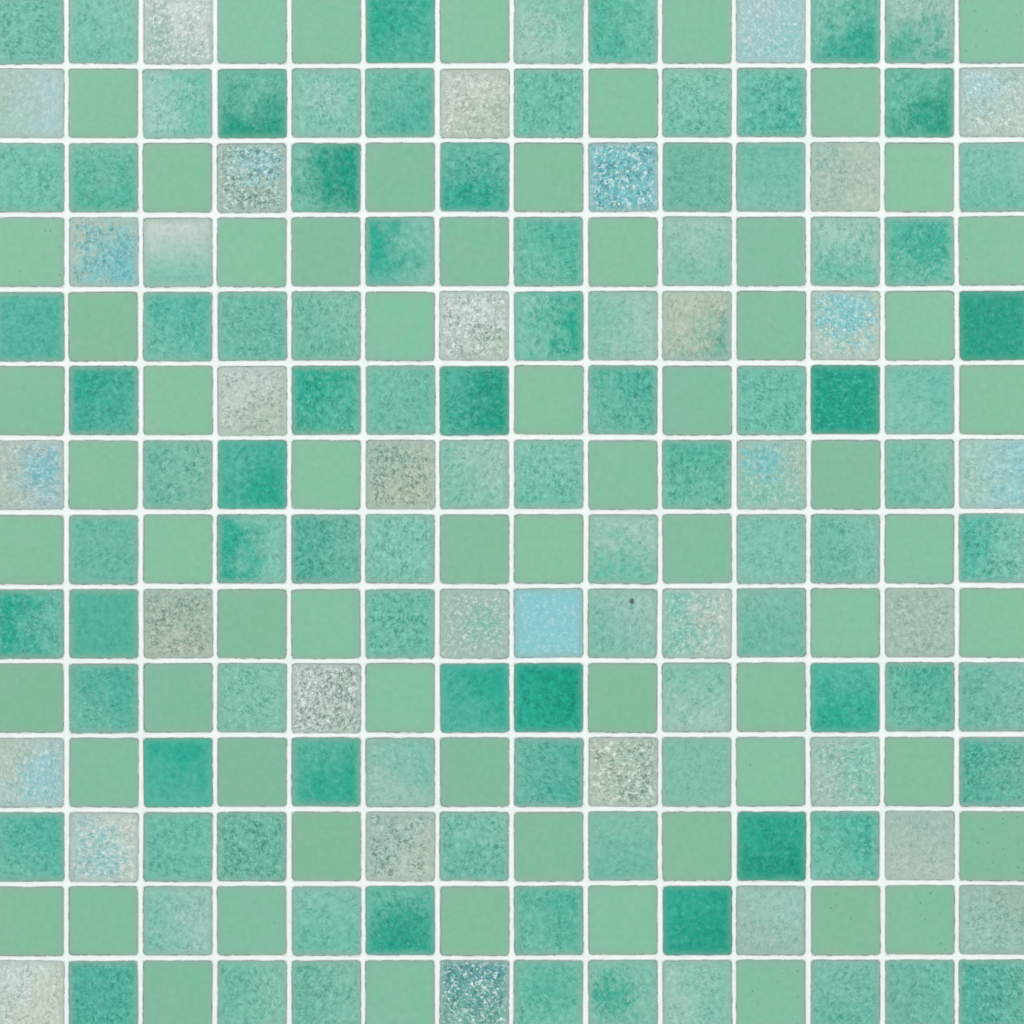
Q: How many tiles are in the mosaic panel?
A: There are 196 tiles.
